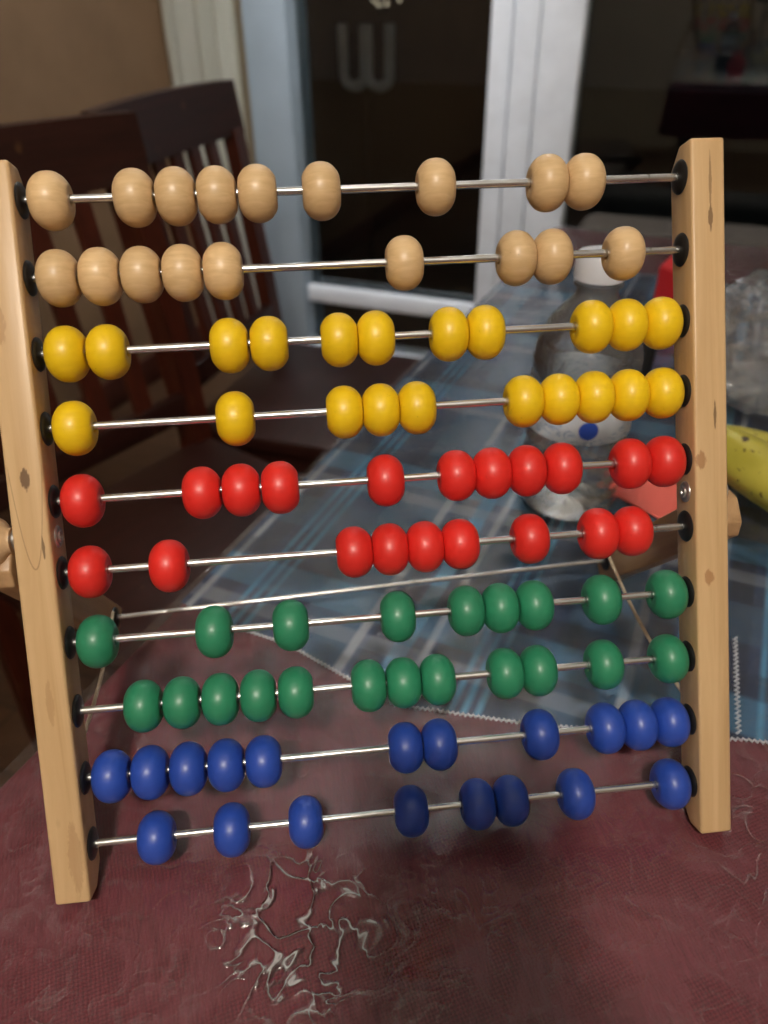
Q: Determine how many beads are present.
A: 99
